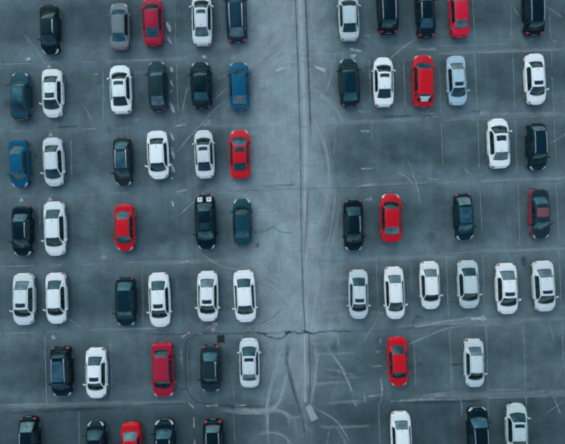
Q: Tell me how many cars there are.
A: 65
